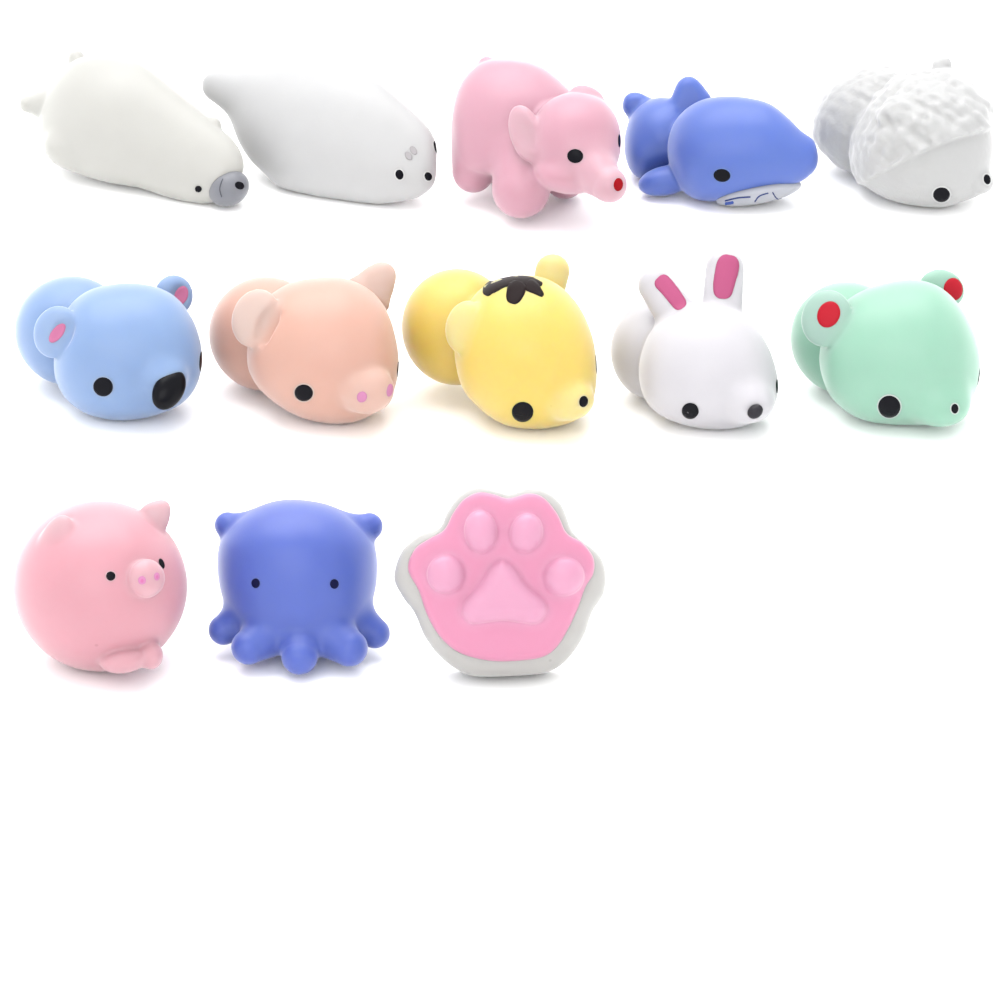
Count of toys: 13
